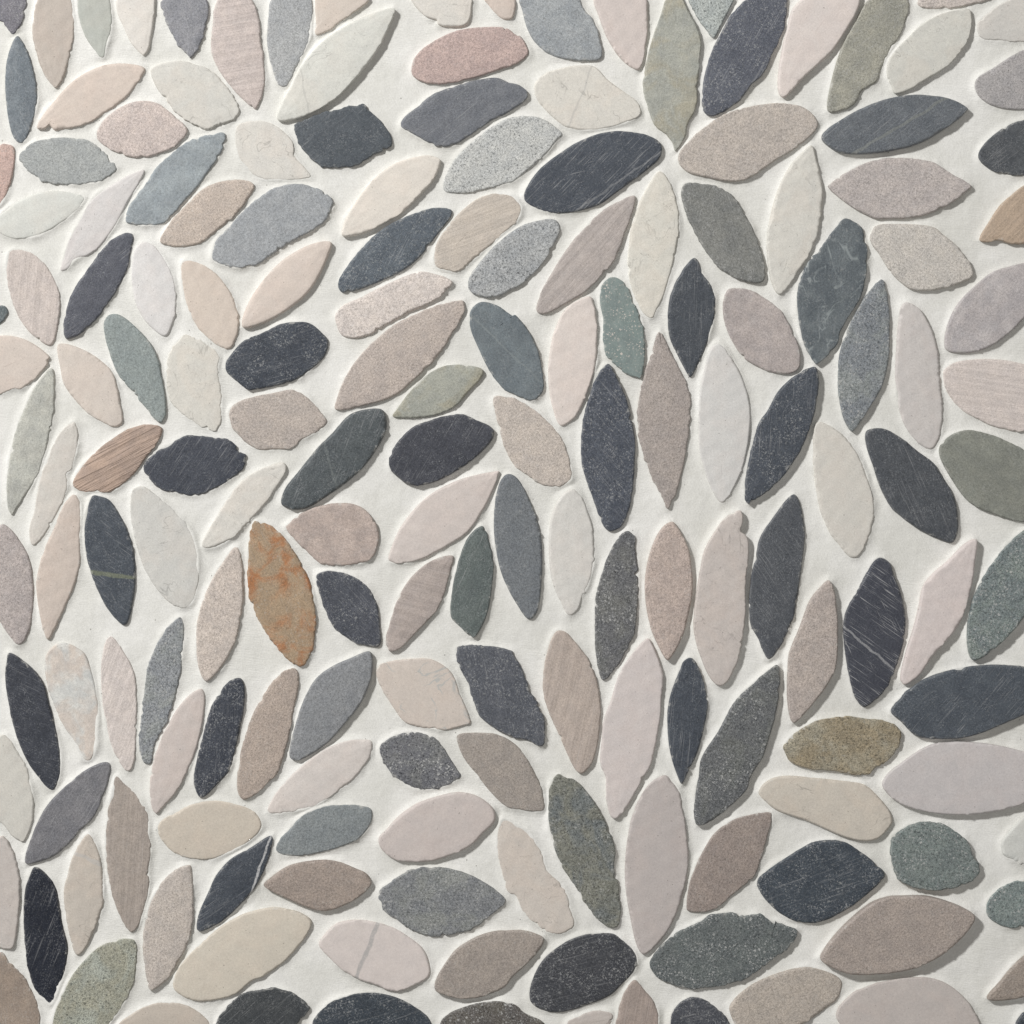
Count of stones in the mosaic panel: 176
